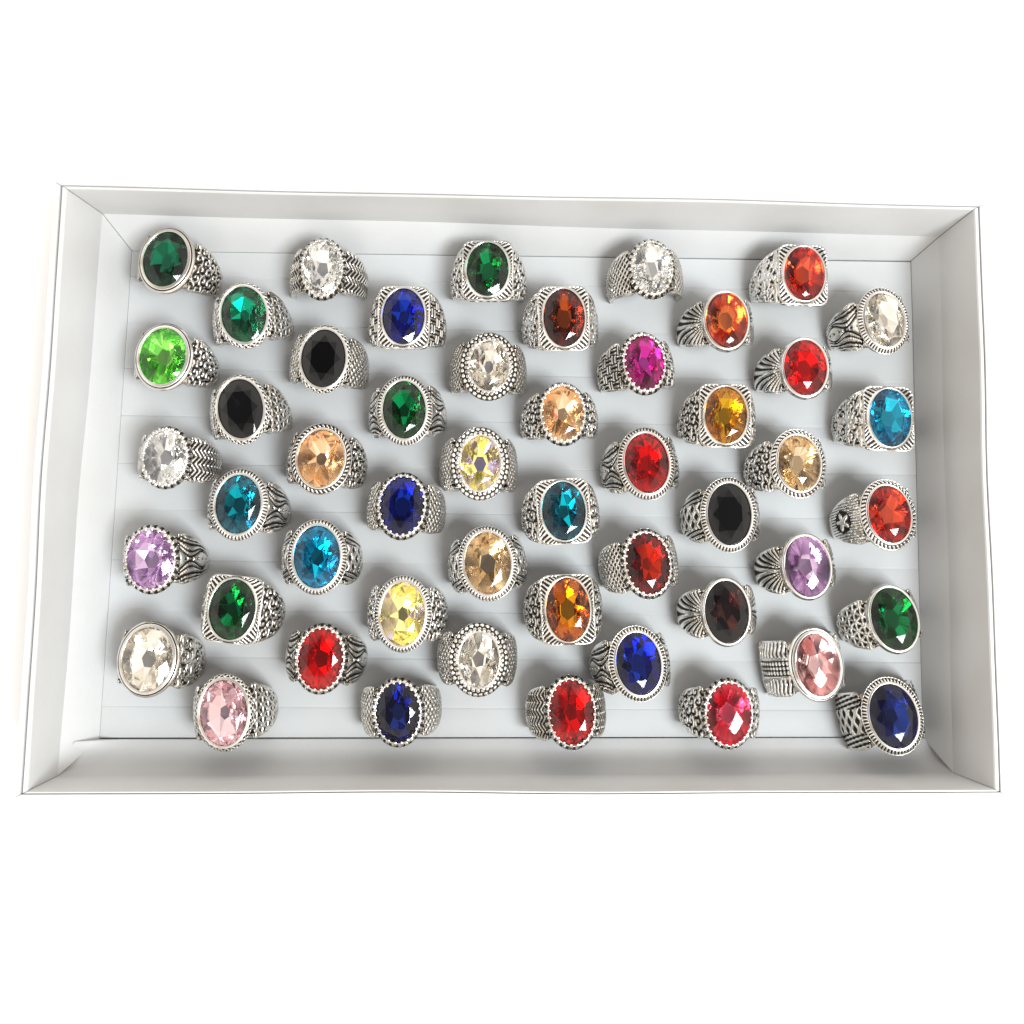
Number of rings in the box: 50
